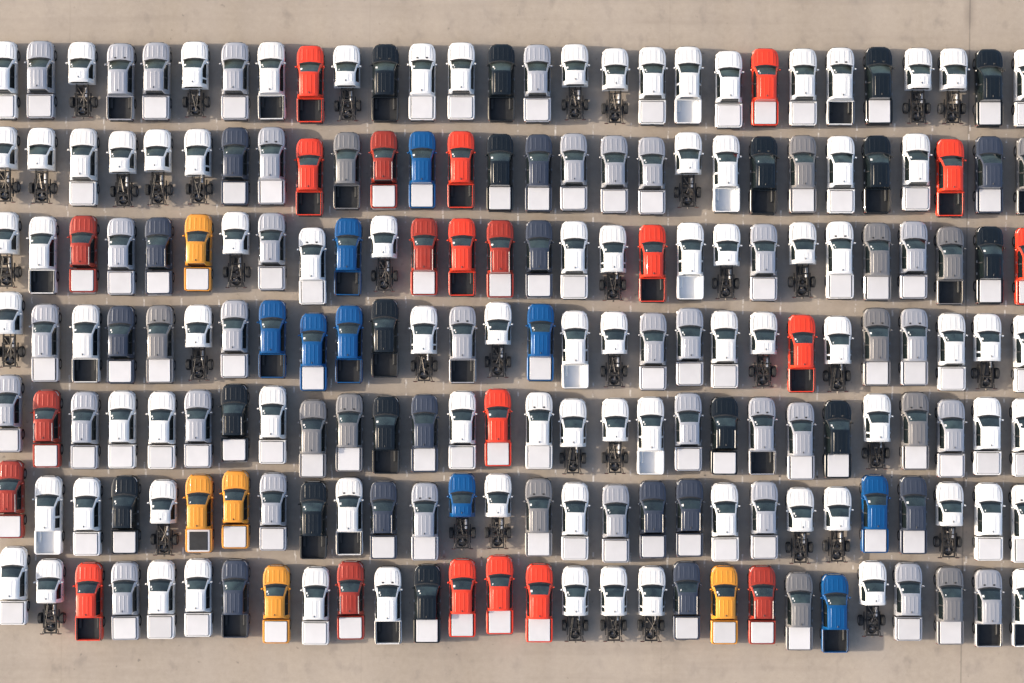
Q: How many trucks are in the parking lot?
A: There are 196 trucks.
